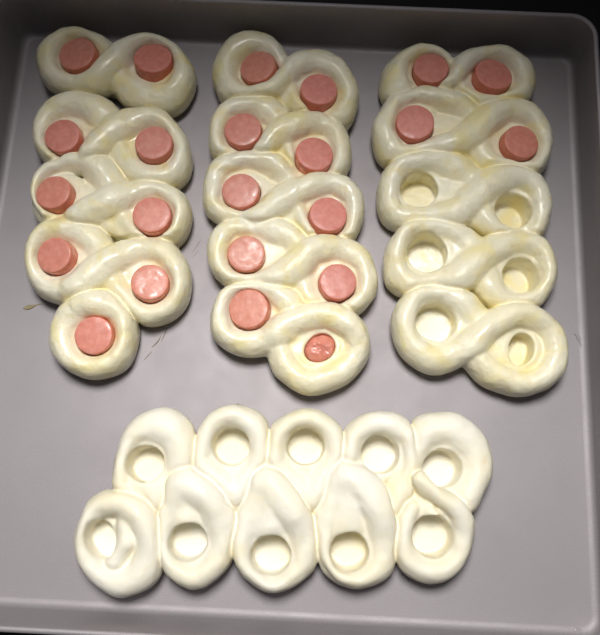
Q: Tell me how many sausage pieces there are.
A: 23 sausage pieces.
